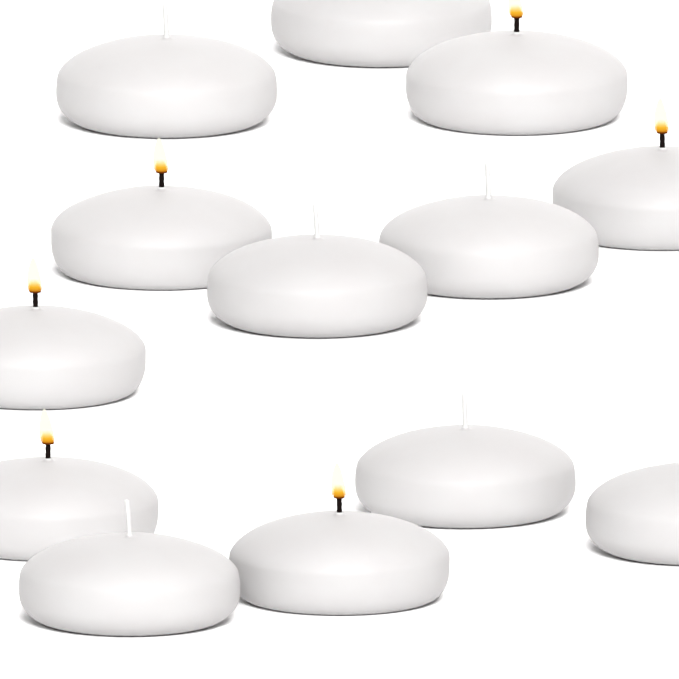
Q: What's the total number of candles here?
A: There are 13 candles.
